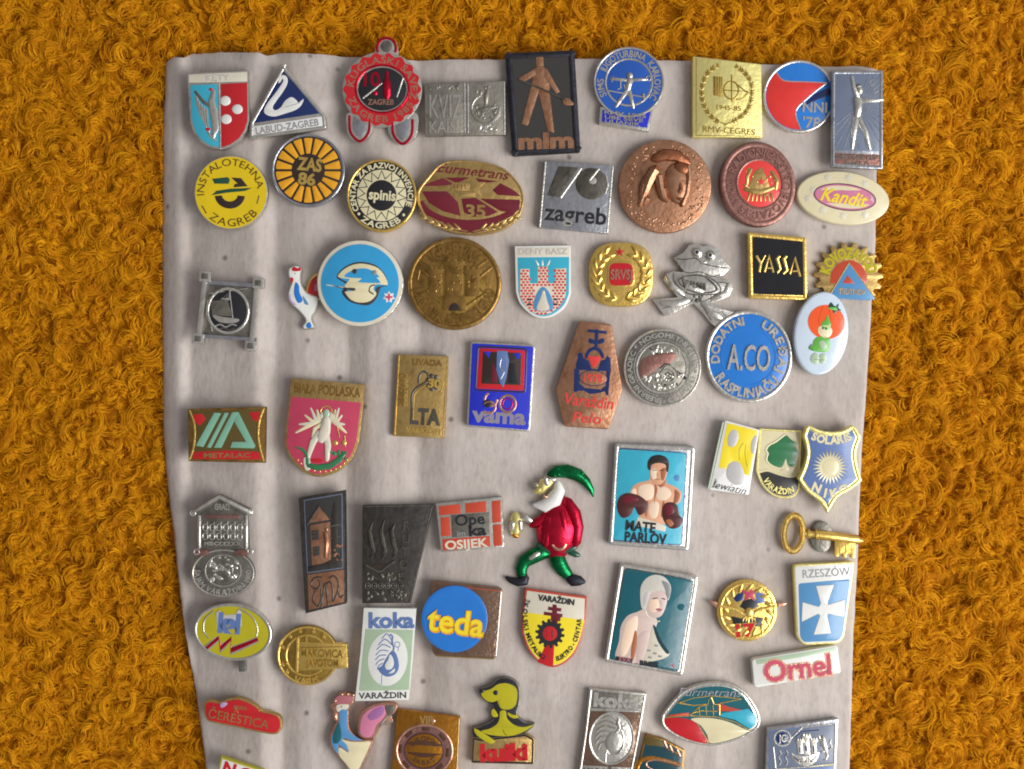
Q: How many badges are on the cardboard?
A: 62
